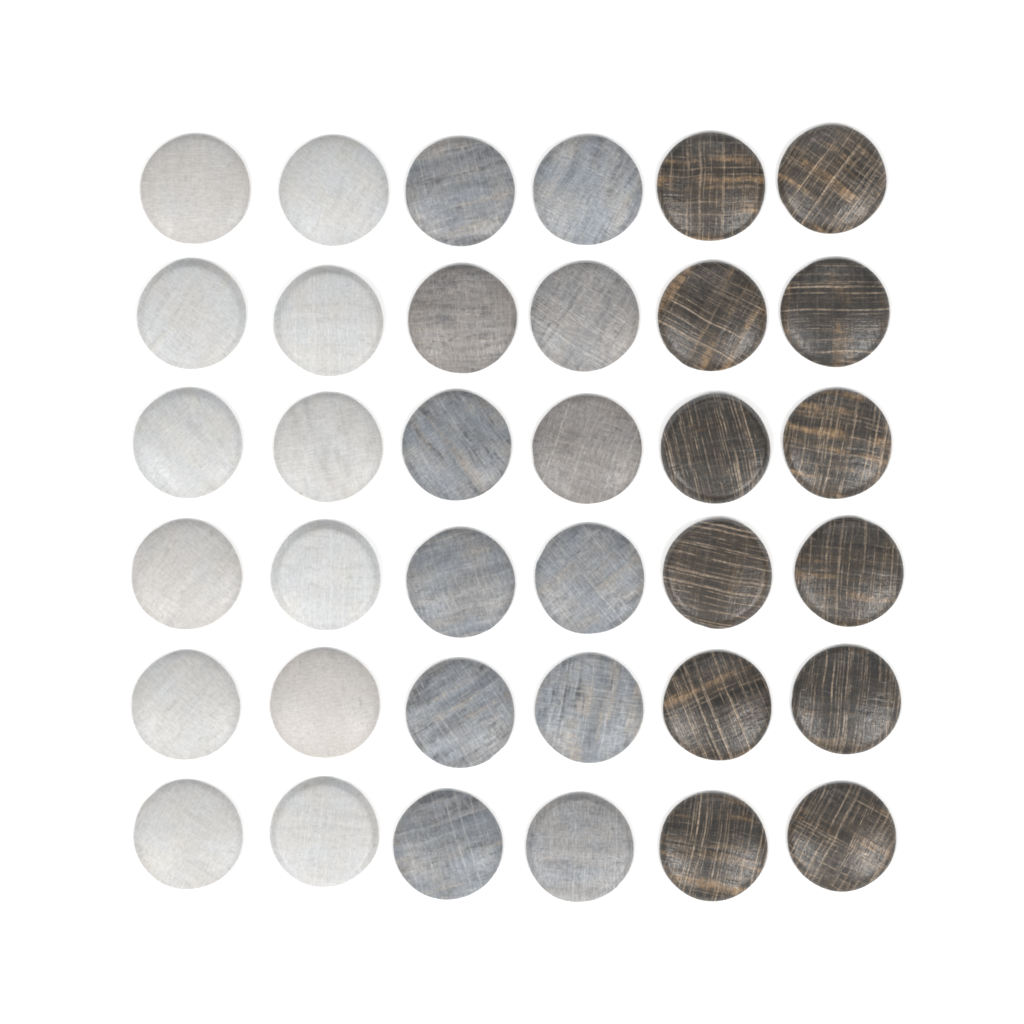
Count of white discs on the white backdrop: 12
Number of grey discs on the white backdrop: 12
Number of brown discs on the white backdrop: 12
